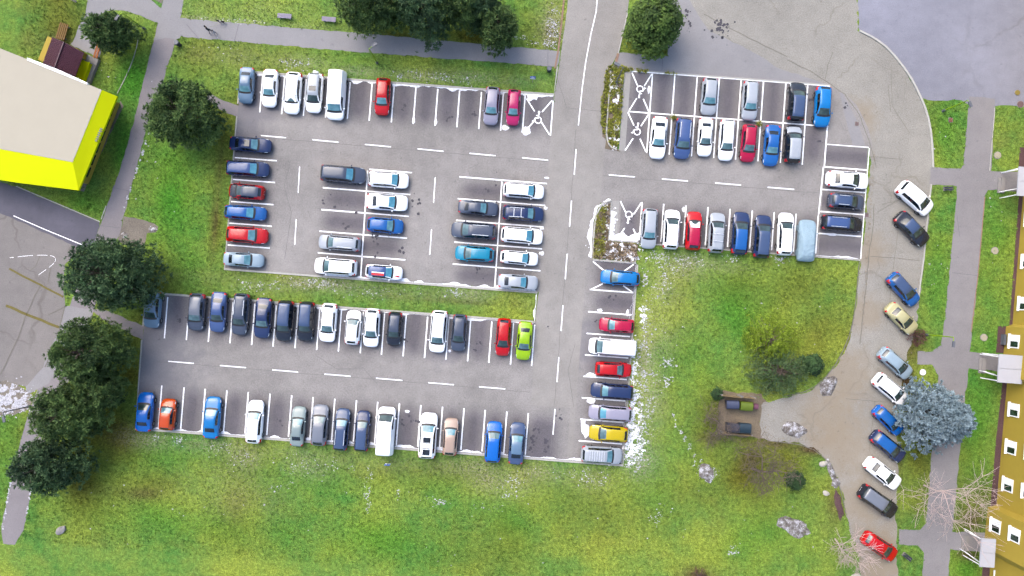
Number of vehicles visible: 98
